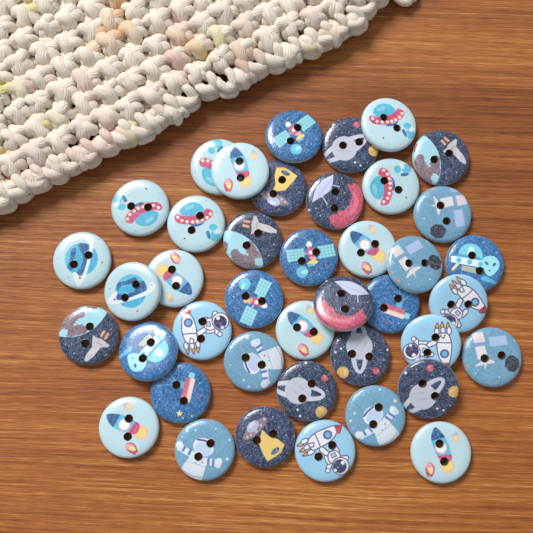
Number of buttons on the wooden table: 41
